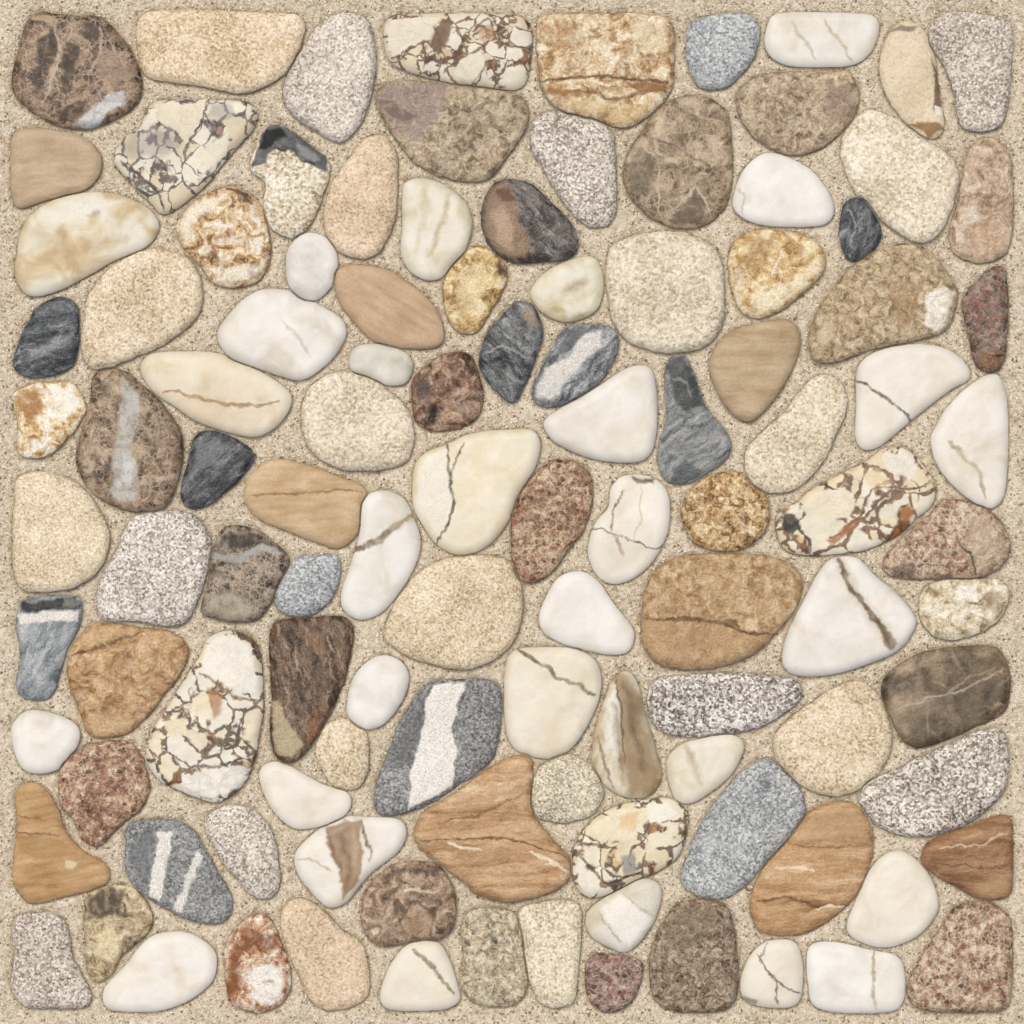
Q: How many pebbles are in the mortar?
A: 111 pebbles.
